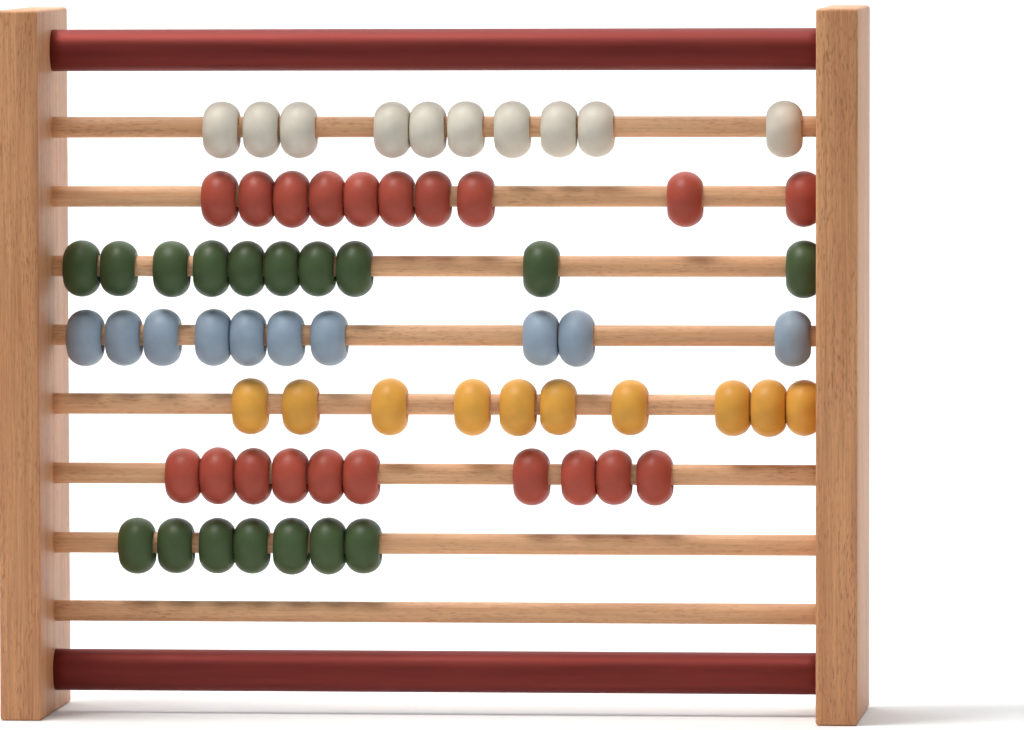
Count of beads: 67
